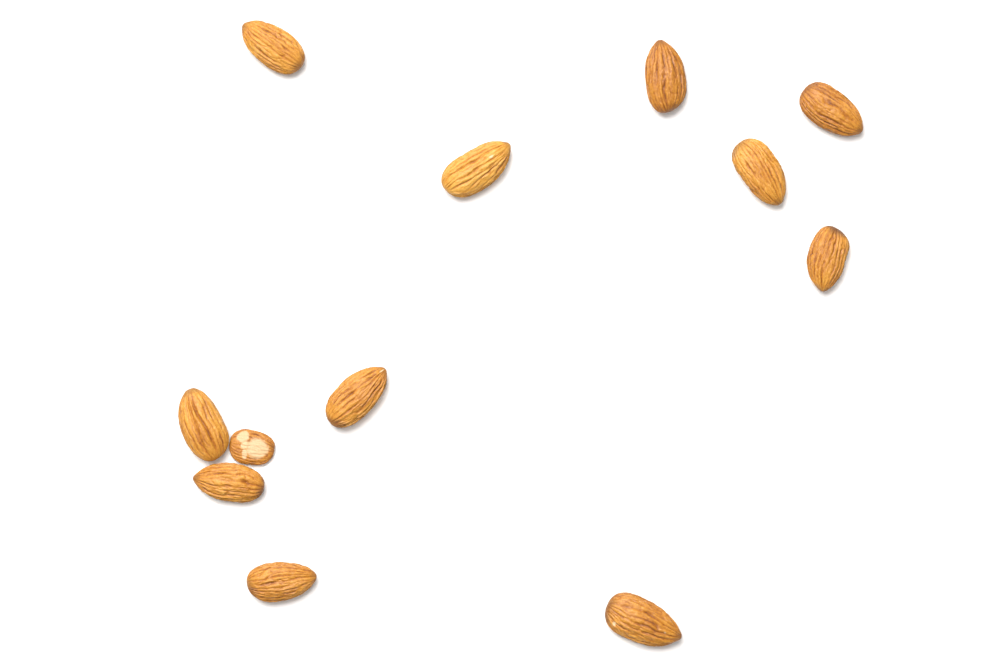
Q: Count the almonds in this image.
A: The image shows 12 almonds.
